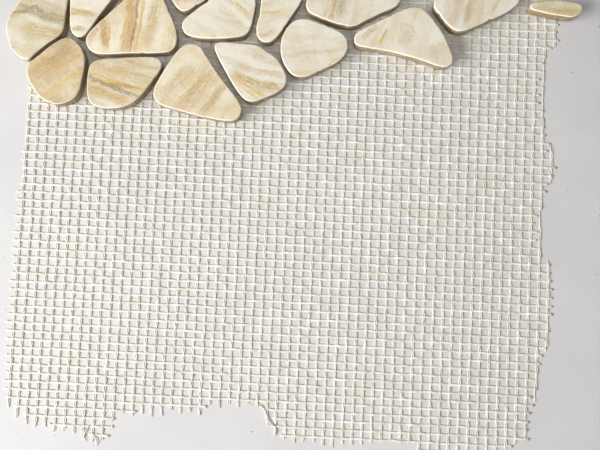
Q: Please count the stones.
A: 15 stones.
